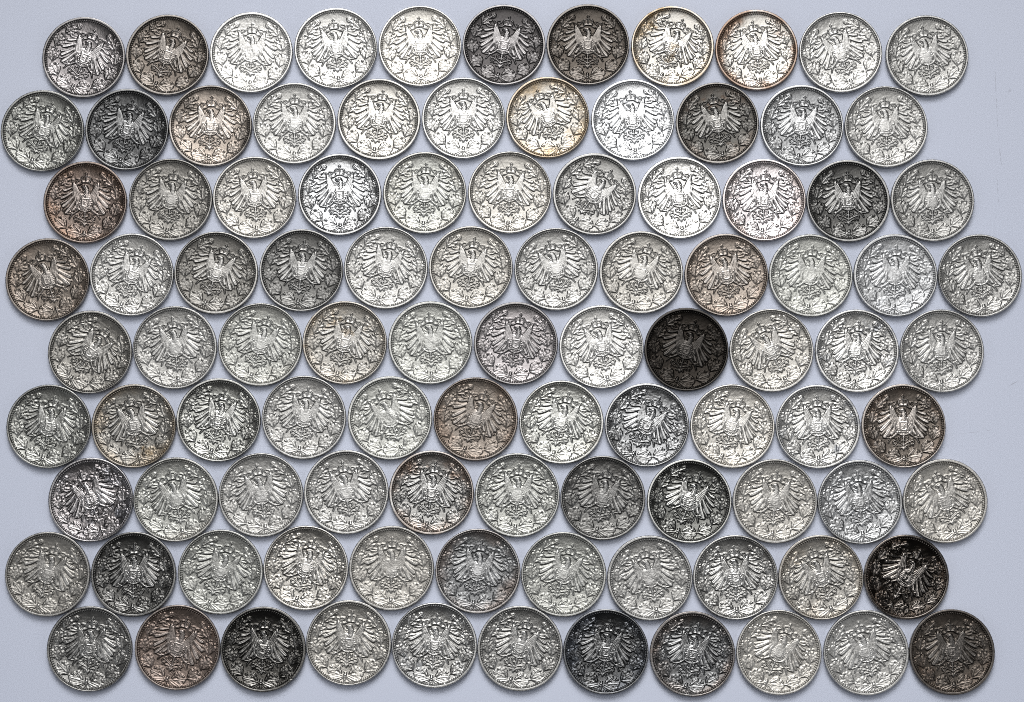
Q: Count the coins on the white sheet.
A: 100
